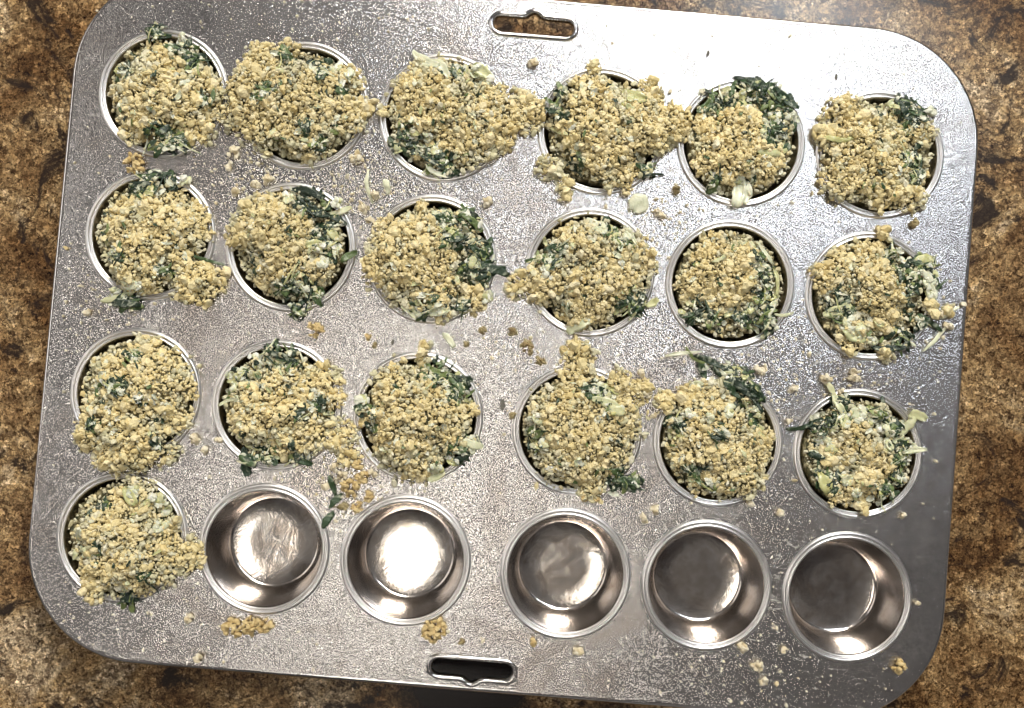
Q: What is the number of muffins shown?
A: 19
